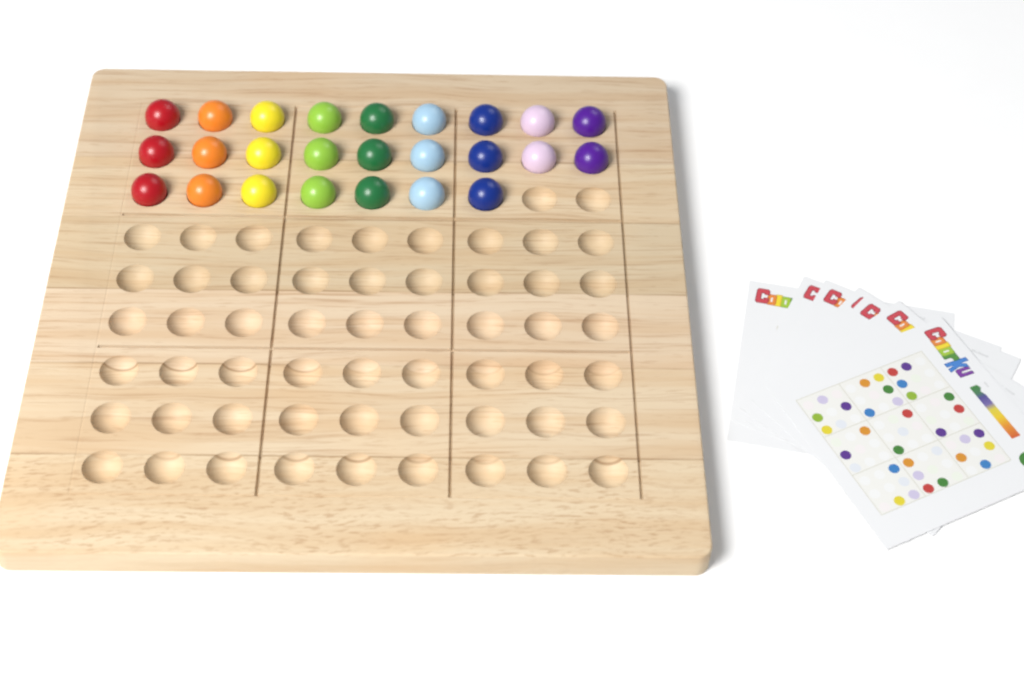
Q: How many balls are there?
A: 25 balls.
